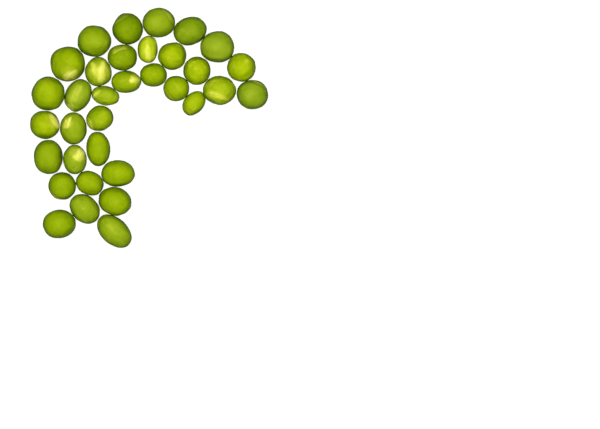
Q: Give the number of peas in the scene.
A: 34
